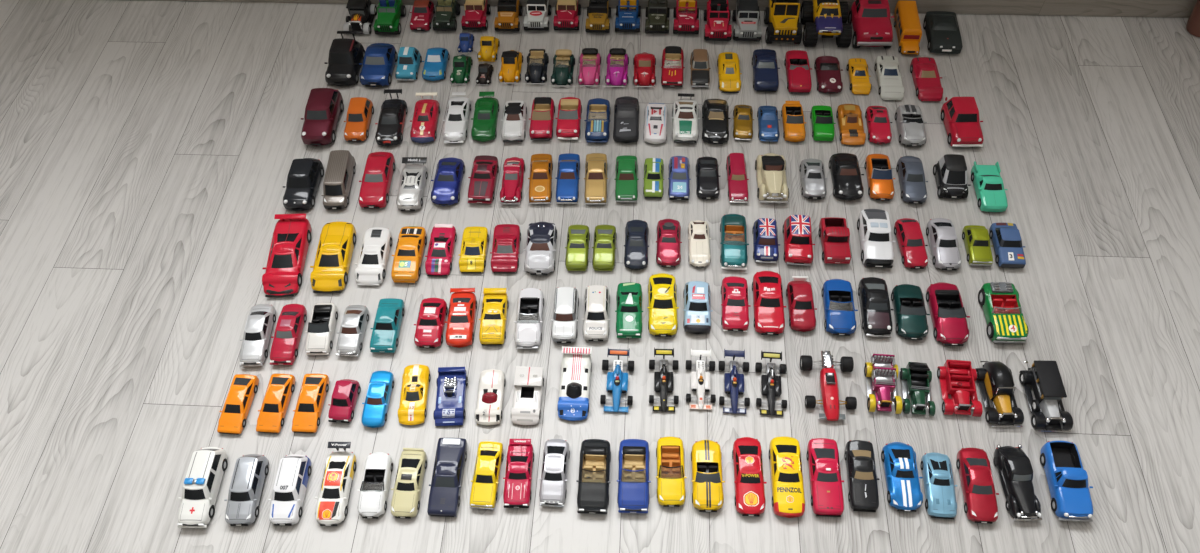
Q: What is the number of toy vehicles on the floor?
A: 174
